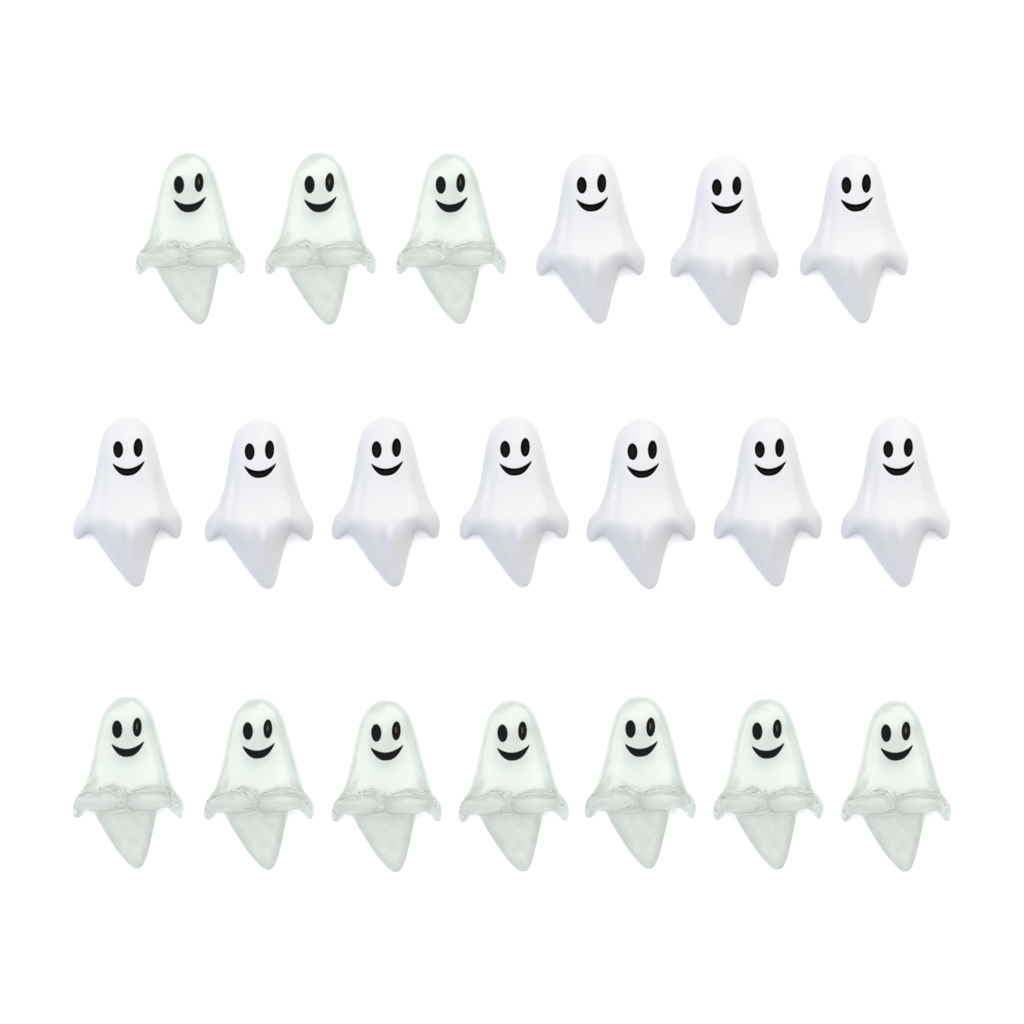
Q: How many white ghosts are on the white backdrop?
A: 10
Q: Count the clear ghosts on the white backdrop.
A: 10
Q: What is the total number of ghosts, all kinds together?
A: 20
